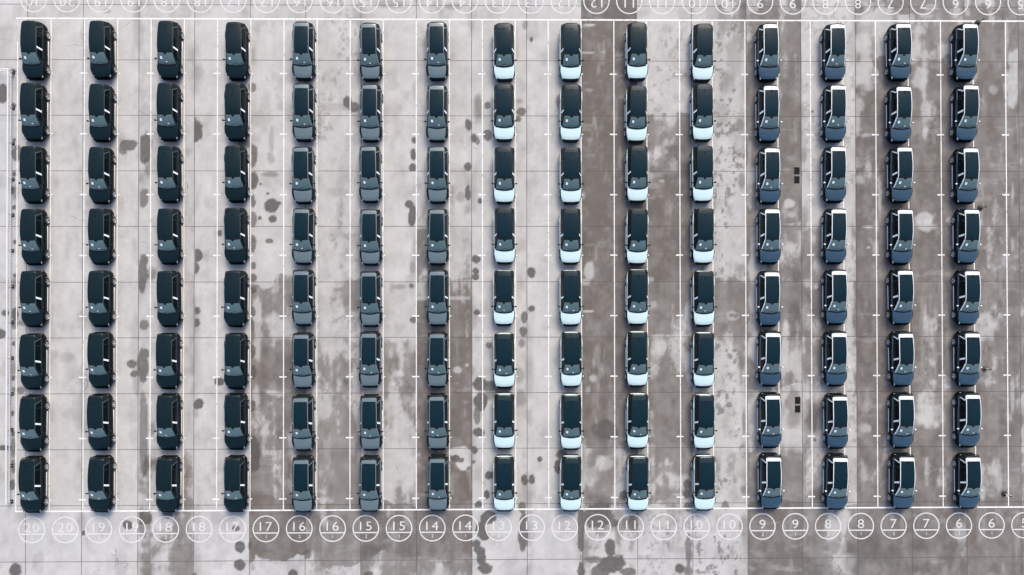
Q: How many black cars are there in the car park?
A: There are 32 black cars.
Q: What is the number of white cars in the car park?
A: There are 32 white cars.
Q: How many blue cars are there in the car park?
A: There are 32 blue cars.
